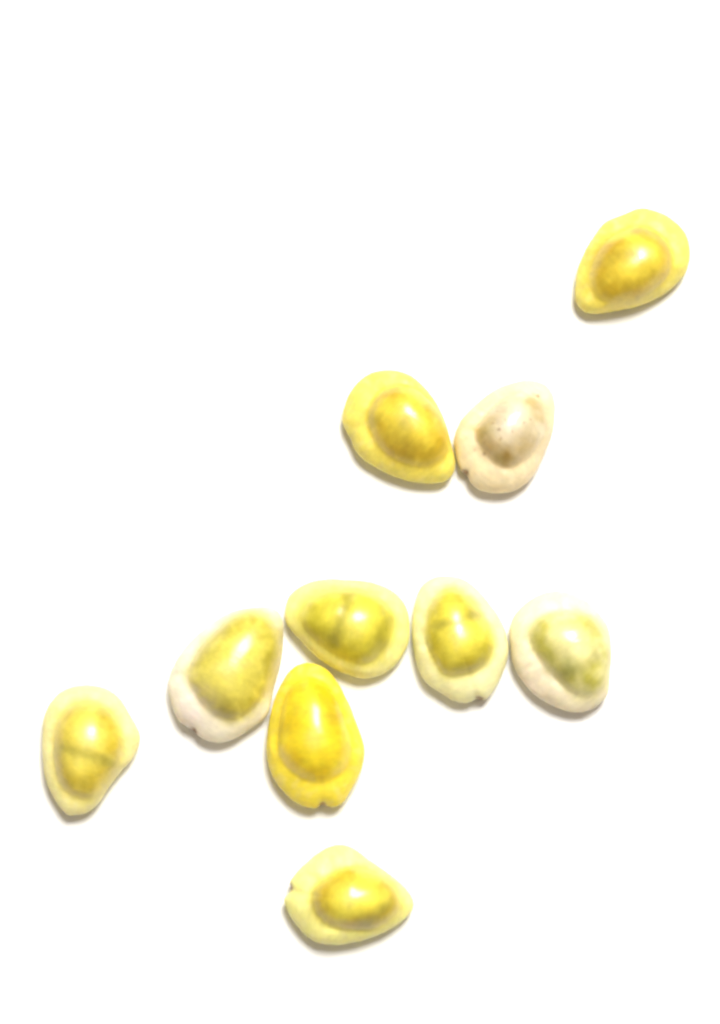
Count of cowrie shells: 10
